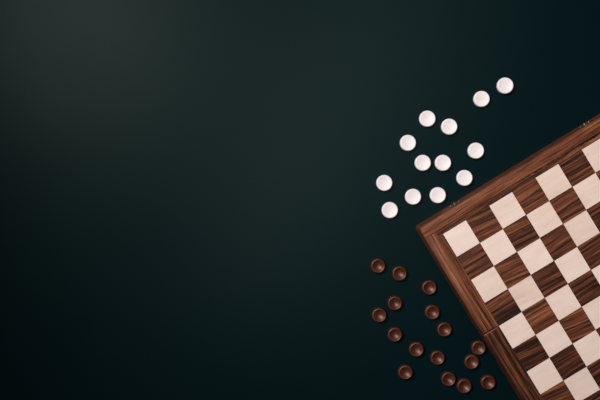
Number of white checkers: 13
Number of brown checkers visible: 16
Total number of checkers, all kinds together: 29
